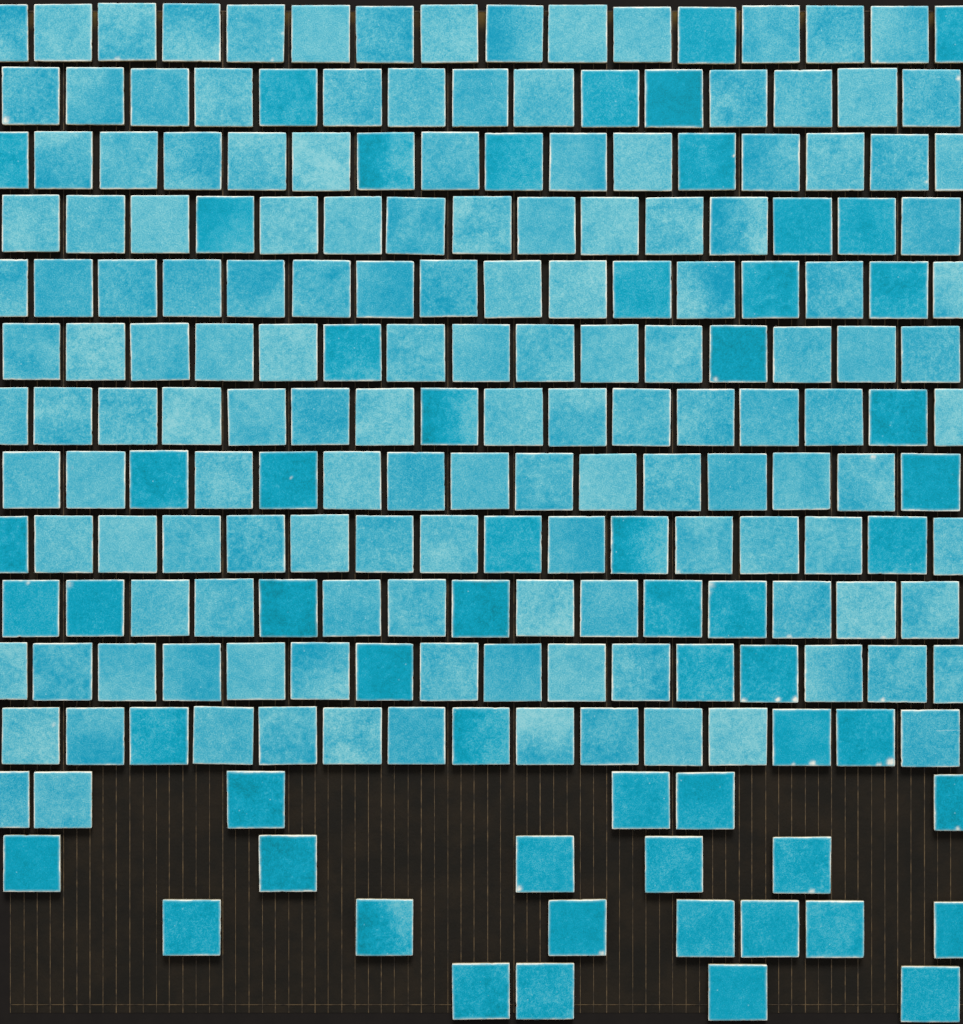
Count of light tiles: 149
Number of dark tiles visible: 59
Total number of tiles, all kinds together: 208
